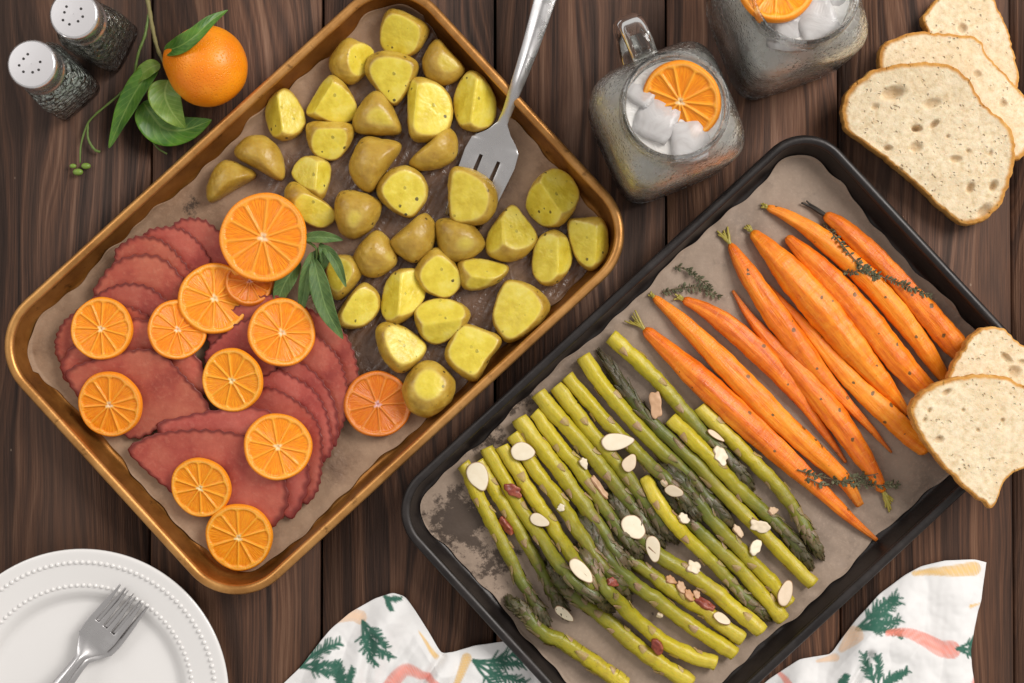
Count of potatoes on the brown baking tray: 36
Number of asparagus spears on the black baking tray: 24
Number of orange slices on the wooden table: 13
